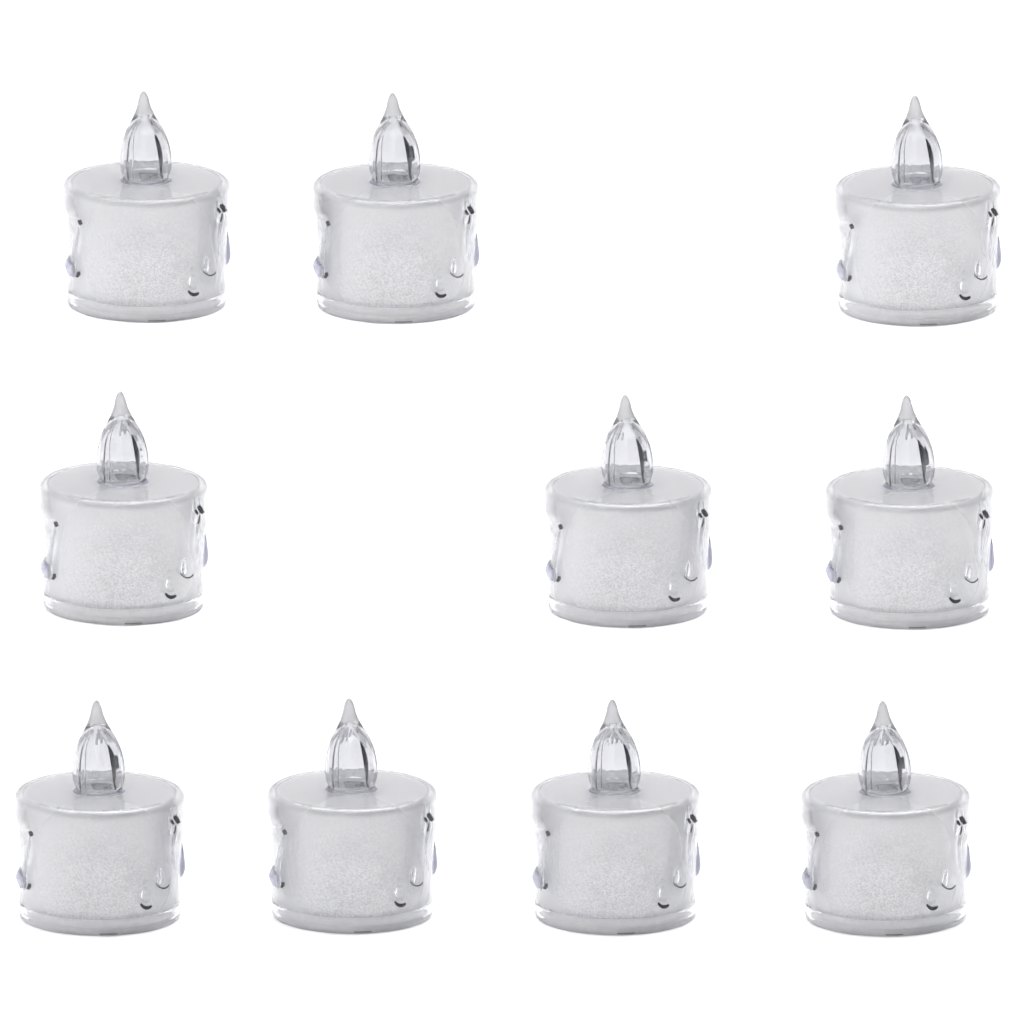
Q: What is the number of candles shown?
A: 10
